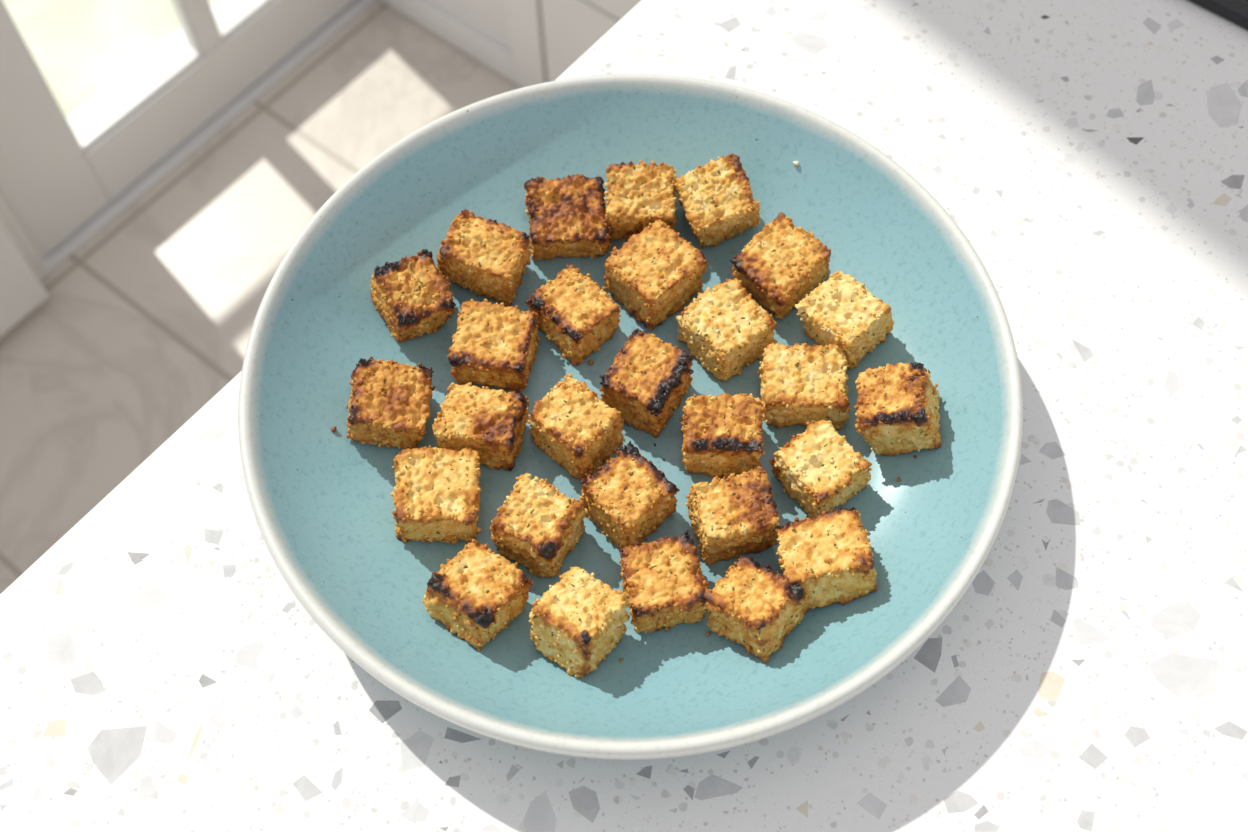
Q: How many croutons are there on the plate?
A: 28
